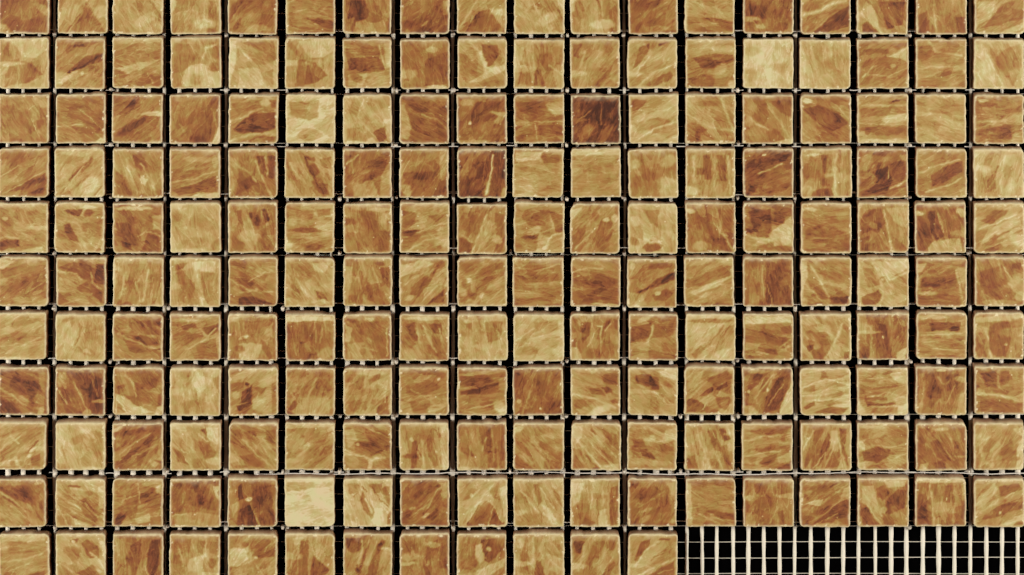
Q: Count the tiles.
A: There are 192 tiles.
